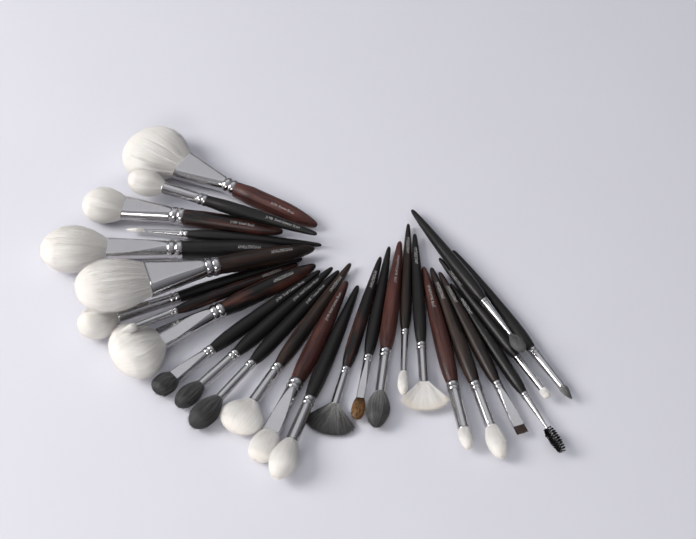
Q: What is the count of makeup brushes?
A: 27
